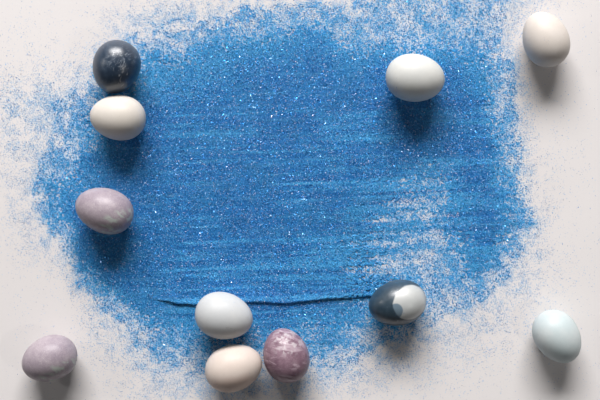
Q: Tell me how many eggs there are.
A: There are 11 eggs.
